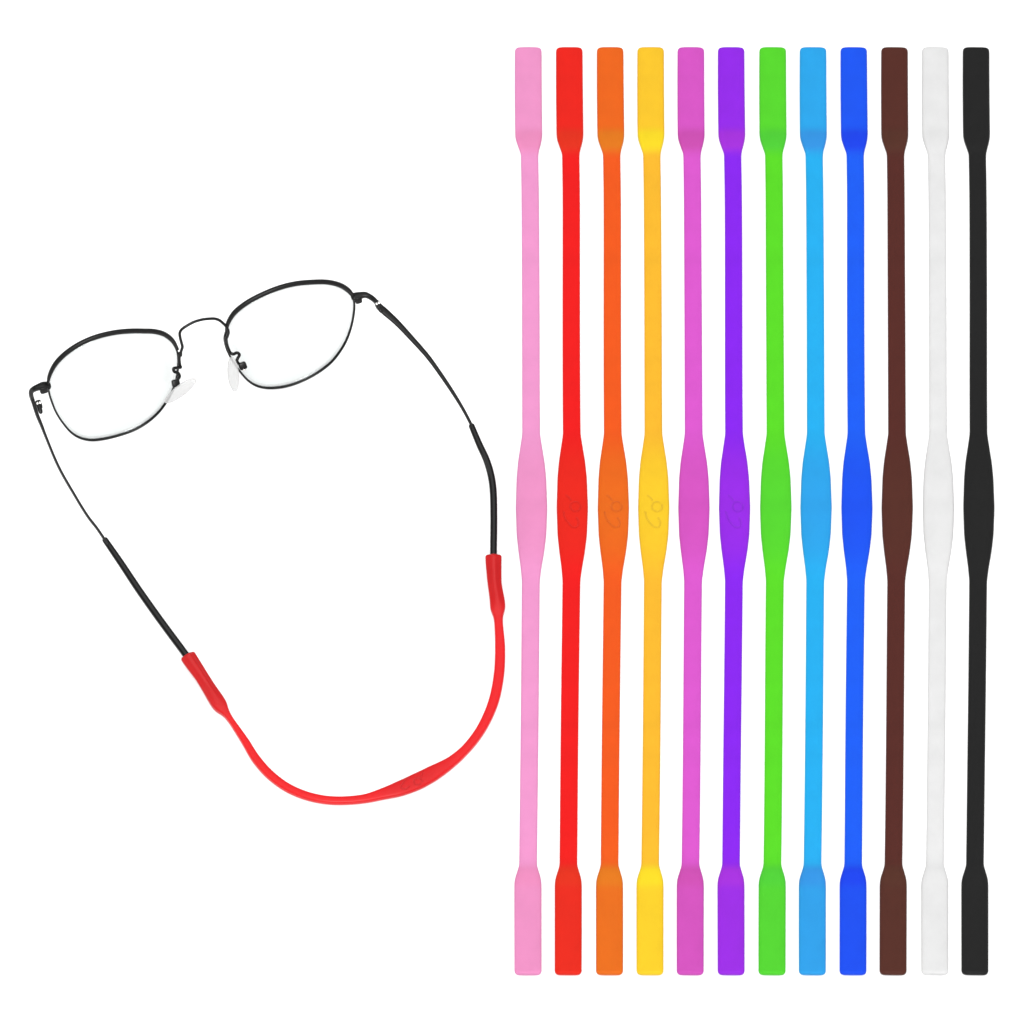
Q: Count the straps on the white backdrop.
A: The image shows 13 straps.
